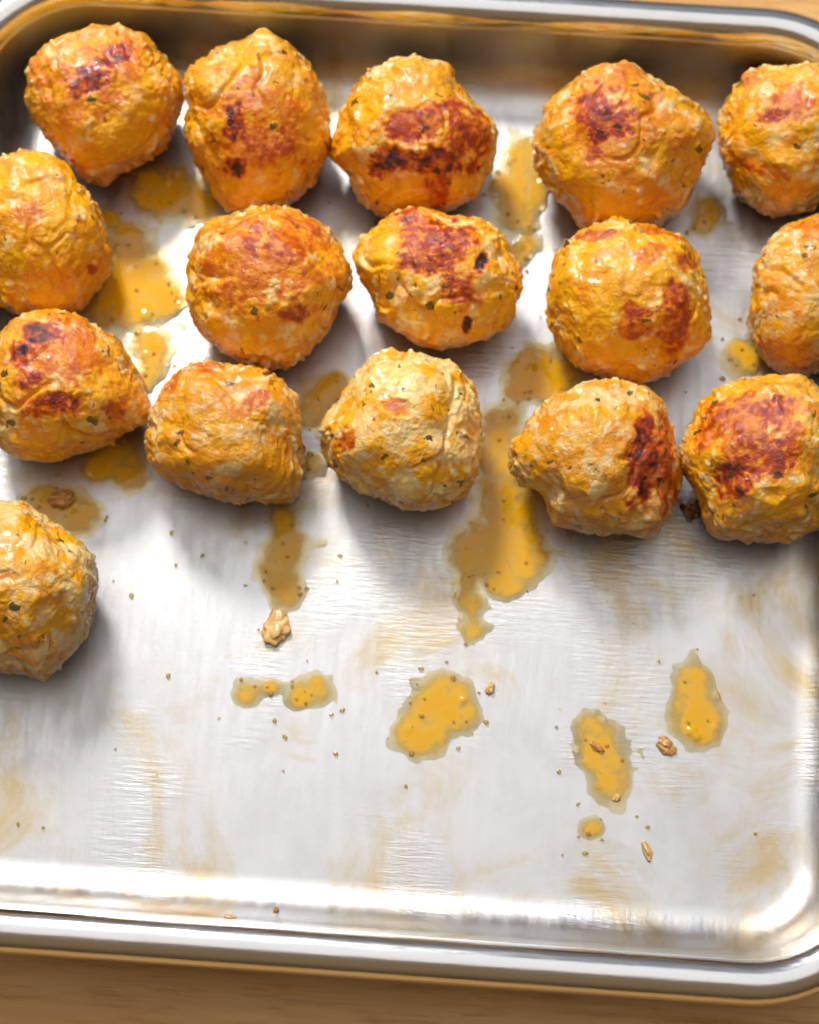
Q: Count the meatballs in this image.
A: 16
